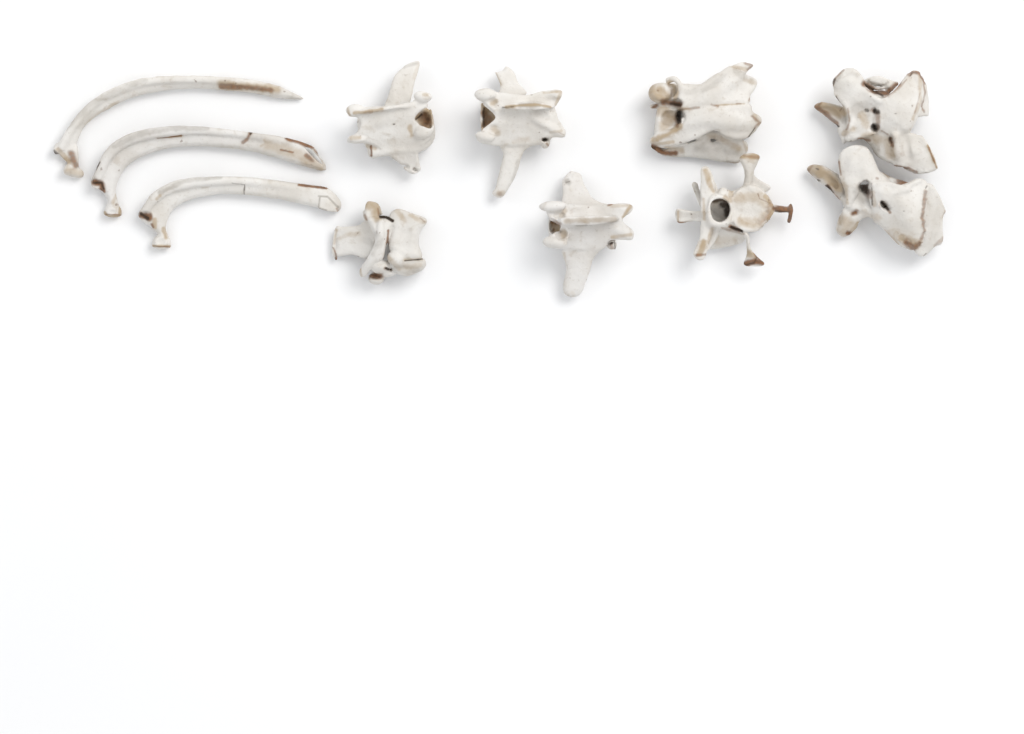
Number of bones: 11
